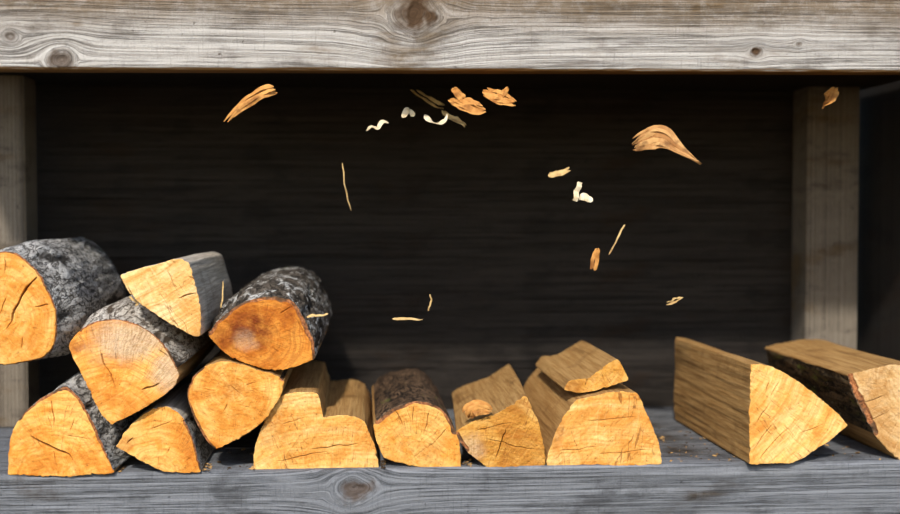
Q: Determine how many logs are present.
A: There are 14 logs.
